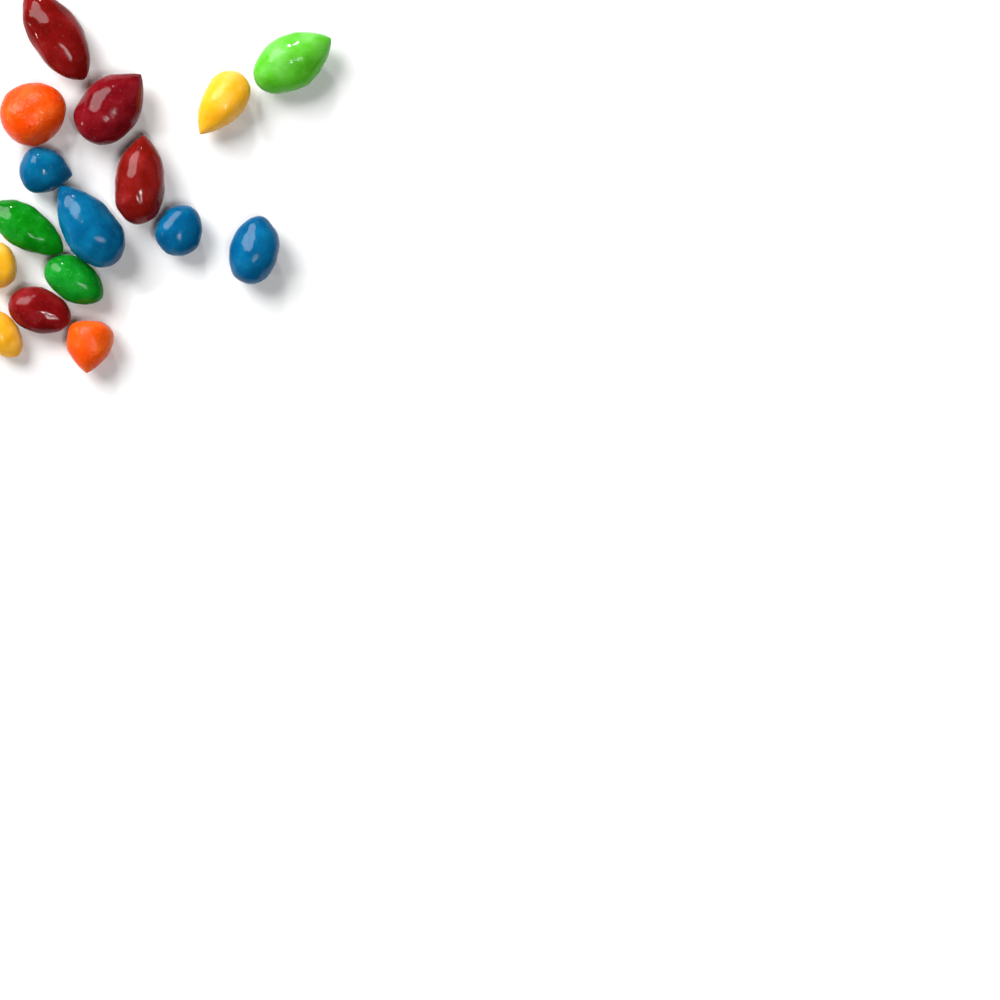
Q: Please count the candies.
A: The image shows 16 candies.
